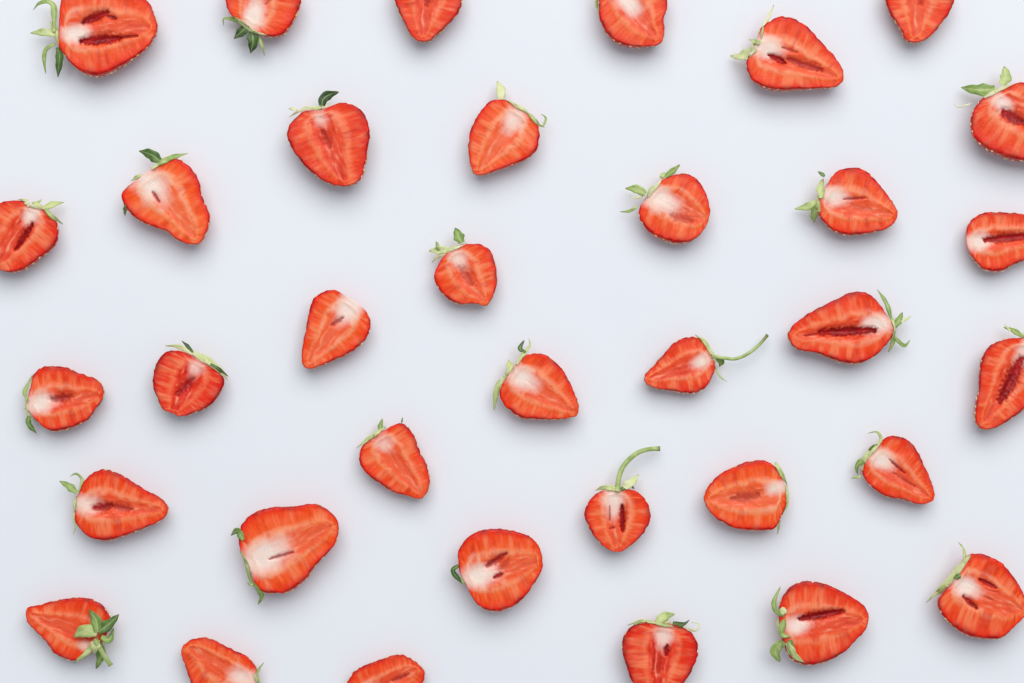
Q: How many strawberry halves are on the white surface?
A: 35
